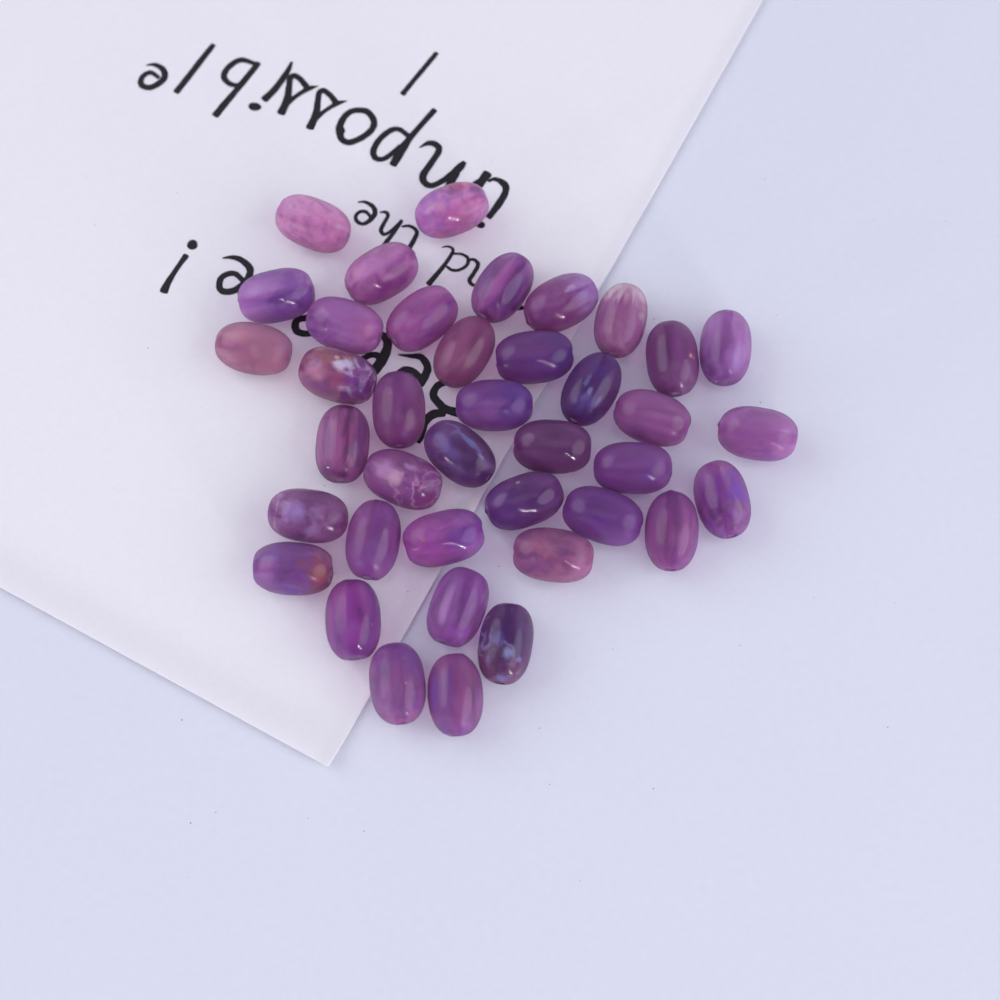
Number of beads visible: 39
